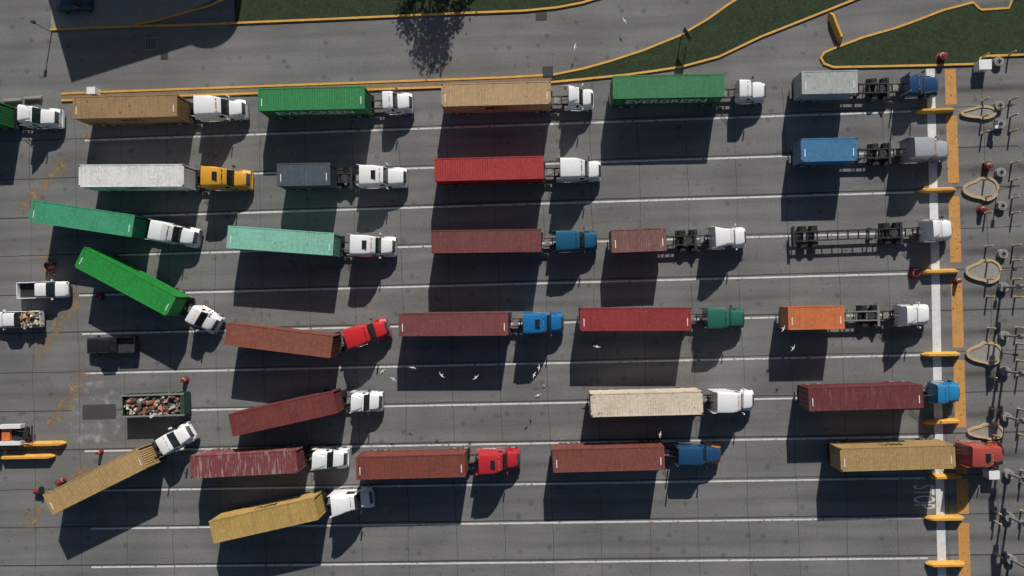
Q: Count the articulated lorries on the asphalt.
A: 29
